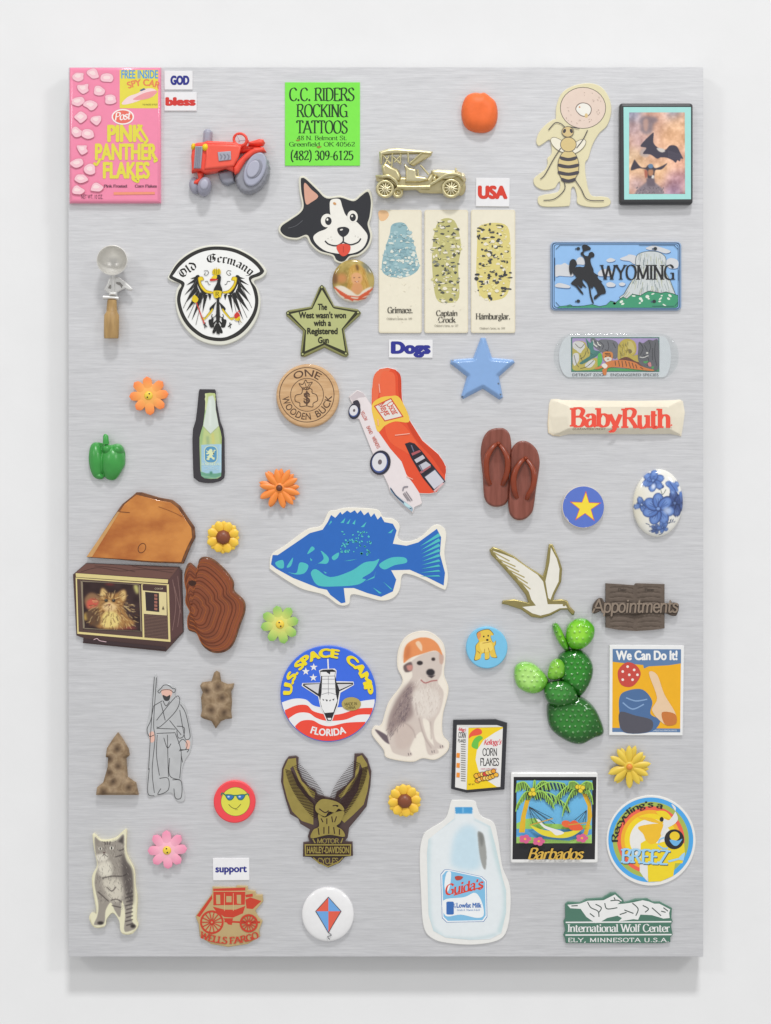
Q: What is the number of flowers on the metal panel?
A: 7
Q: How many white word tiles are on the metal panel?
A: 5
